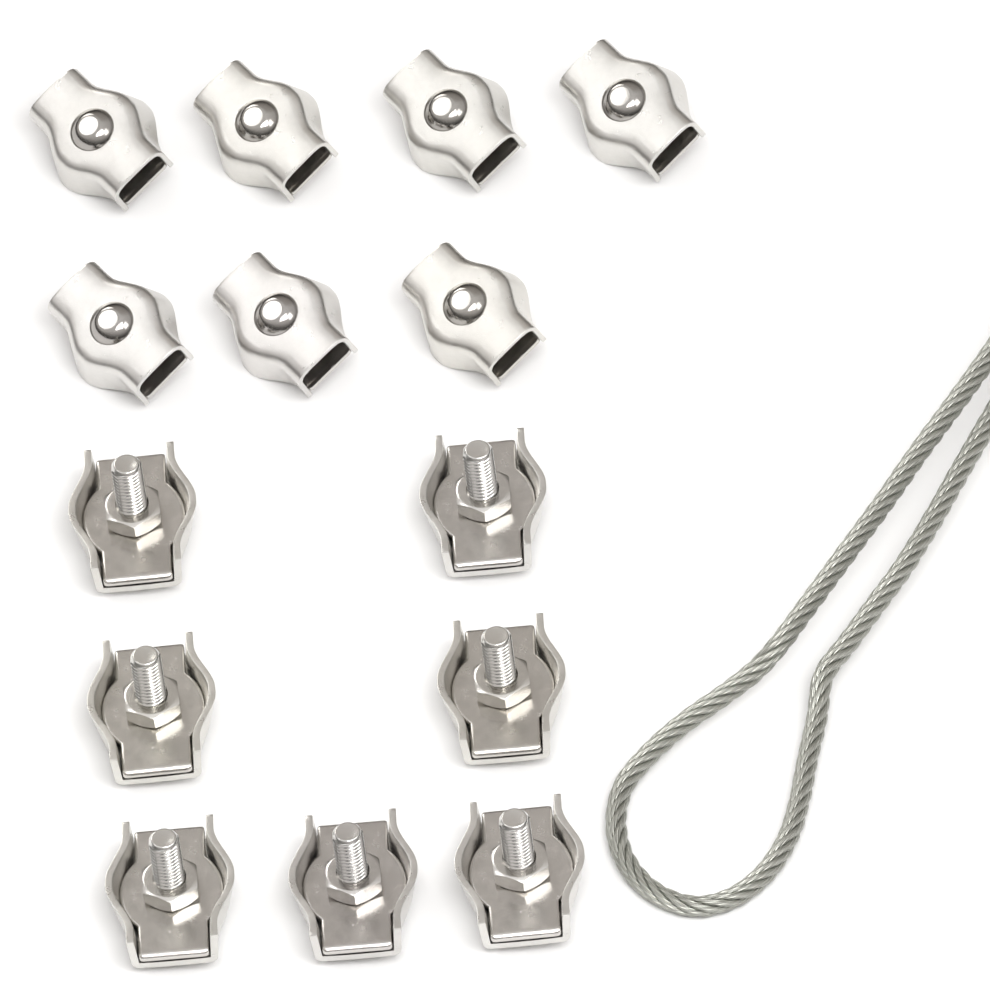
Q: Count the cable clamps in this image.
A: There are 14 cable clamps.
